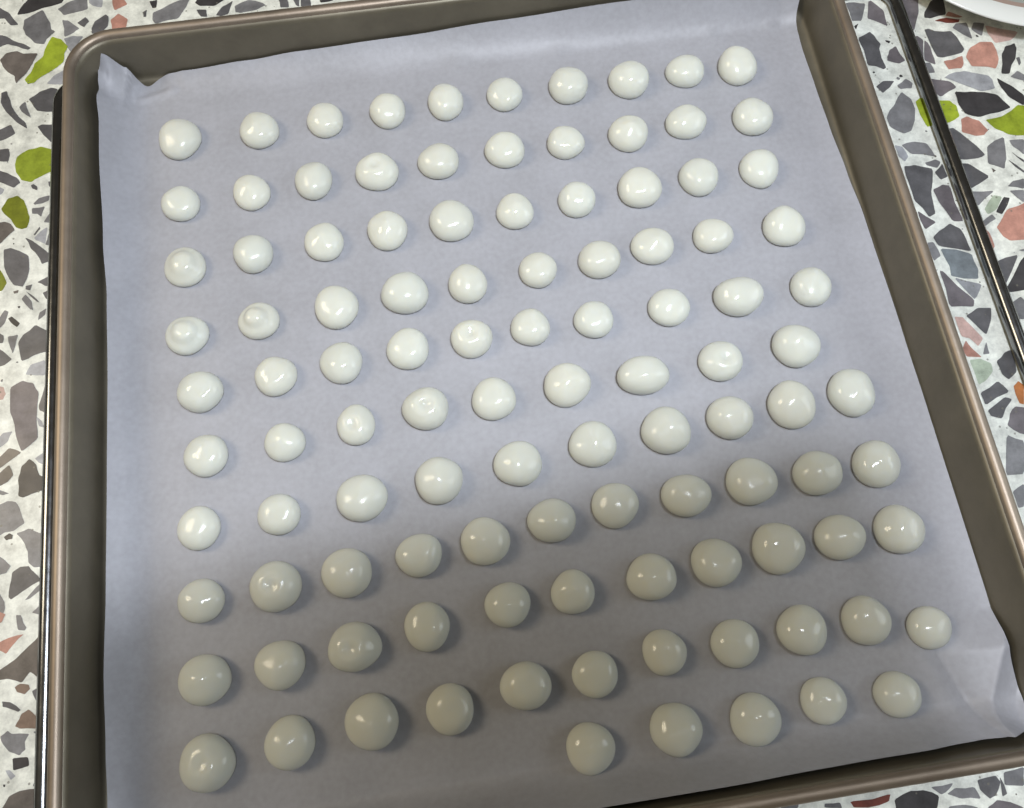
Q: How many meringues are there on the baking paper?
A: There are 107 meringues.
